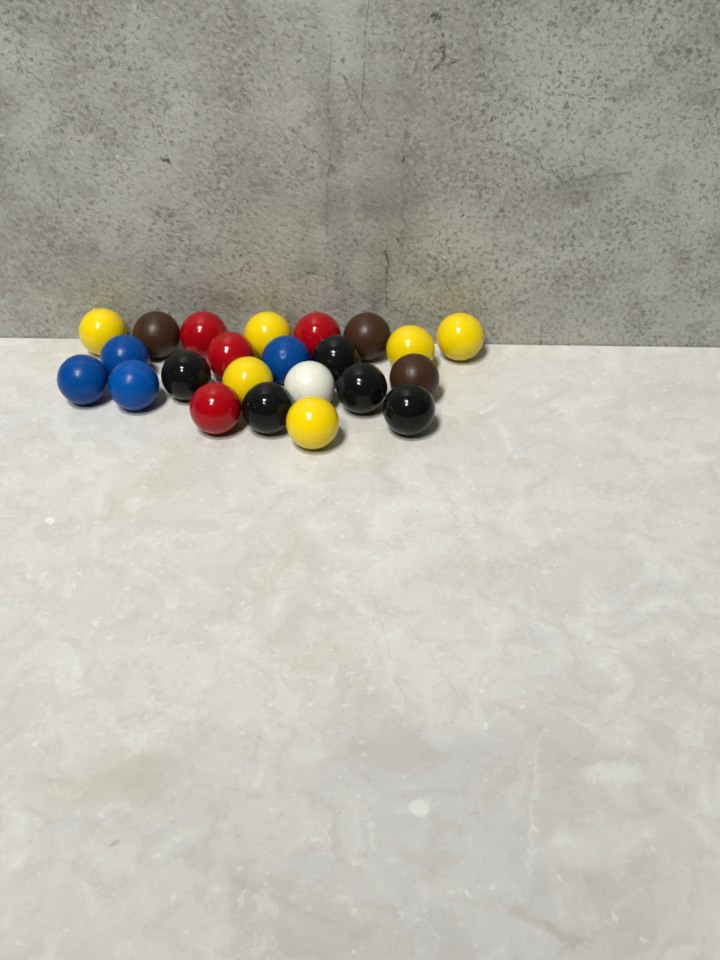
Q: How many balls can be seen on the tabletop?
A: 23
